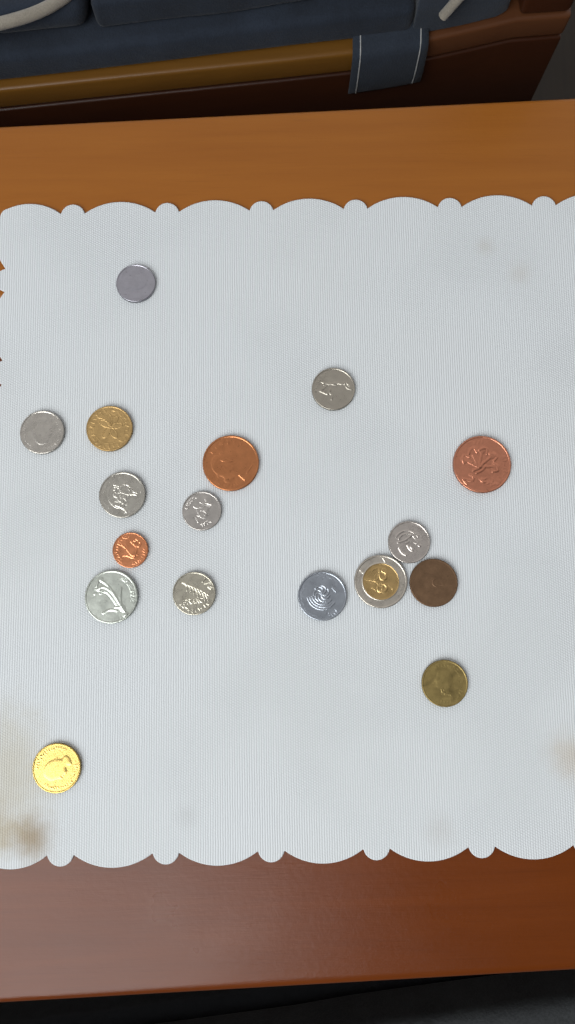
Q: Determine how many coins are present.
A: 17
